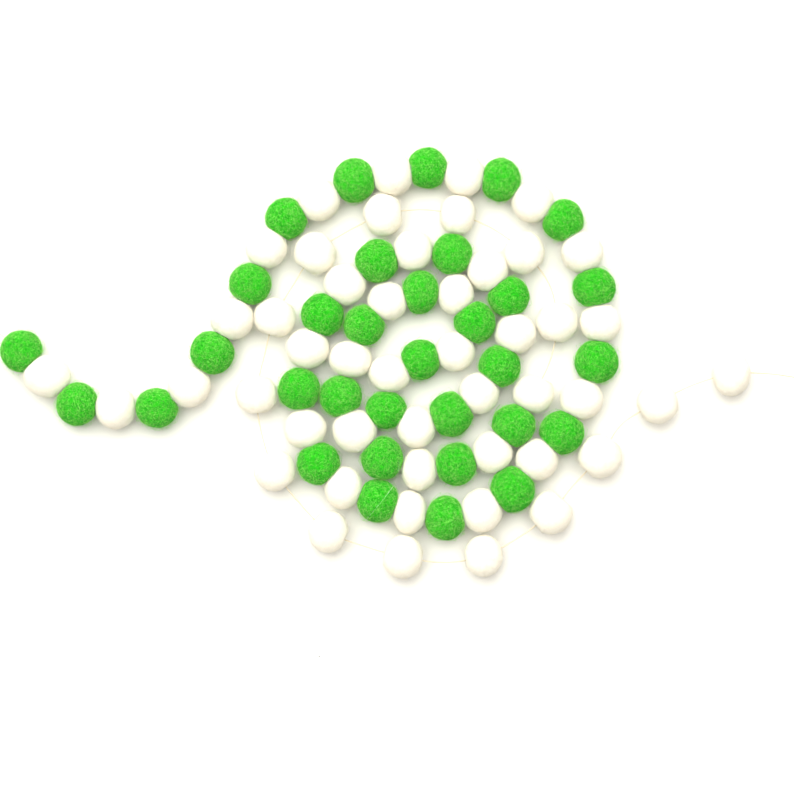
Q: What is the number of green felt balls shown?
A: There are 33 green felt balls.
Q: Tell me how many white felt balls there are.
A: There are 48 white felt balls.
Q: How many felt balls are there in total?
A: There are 81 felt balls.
